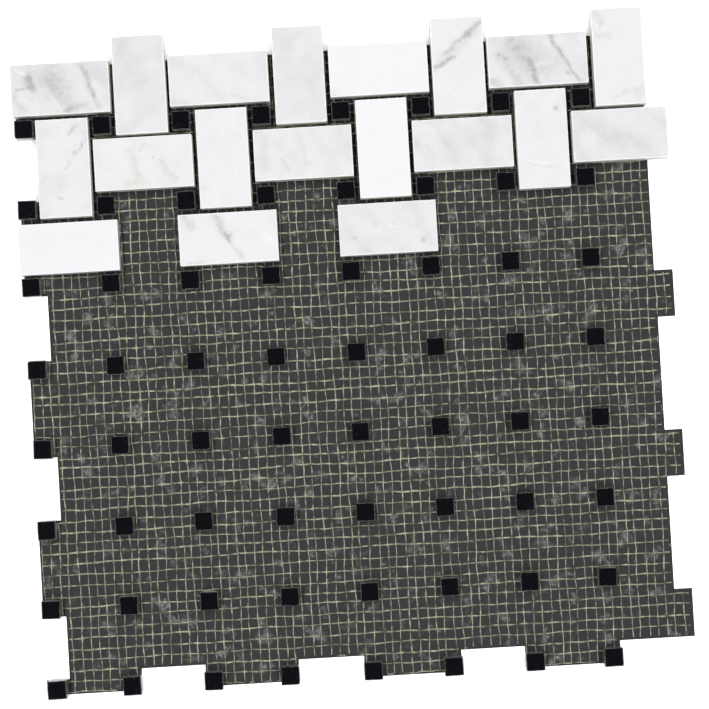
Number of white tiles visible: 19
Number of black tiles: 64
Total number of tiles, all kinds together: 83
